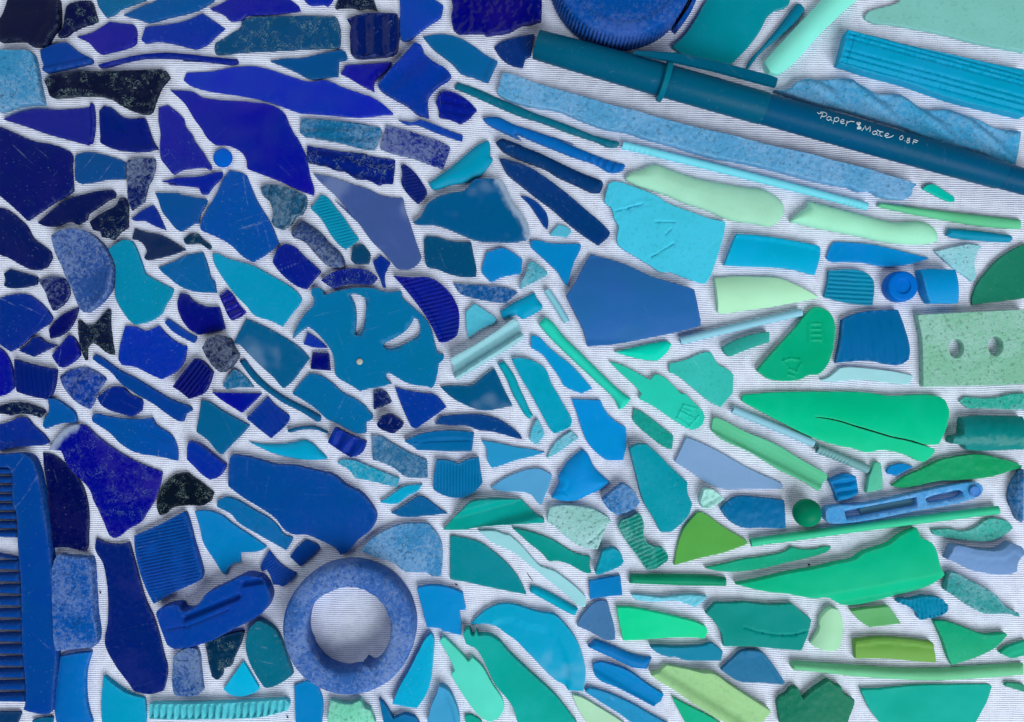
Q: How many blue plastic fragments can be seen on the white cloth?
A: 153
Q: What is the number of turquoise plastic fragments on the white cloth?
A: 63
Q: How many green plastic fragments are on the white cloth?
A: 28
